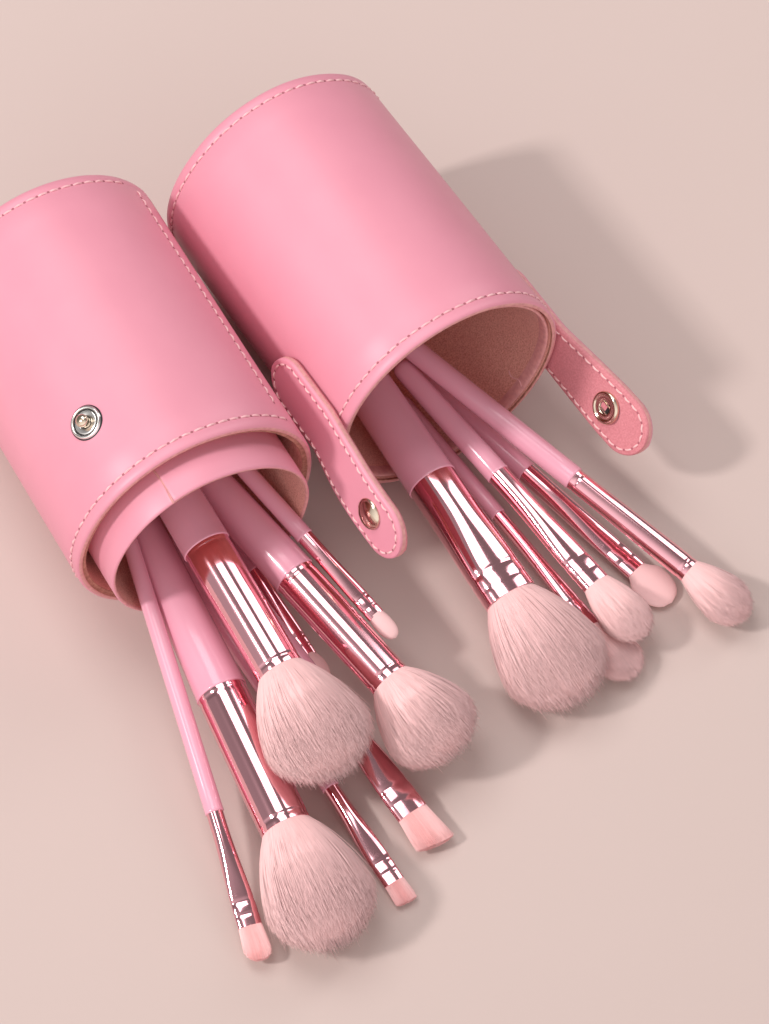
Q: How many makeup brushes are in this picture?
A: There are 13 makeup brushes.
